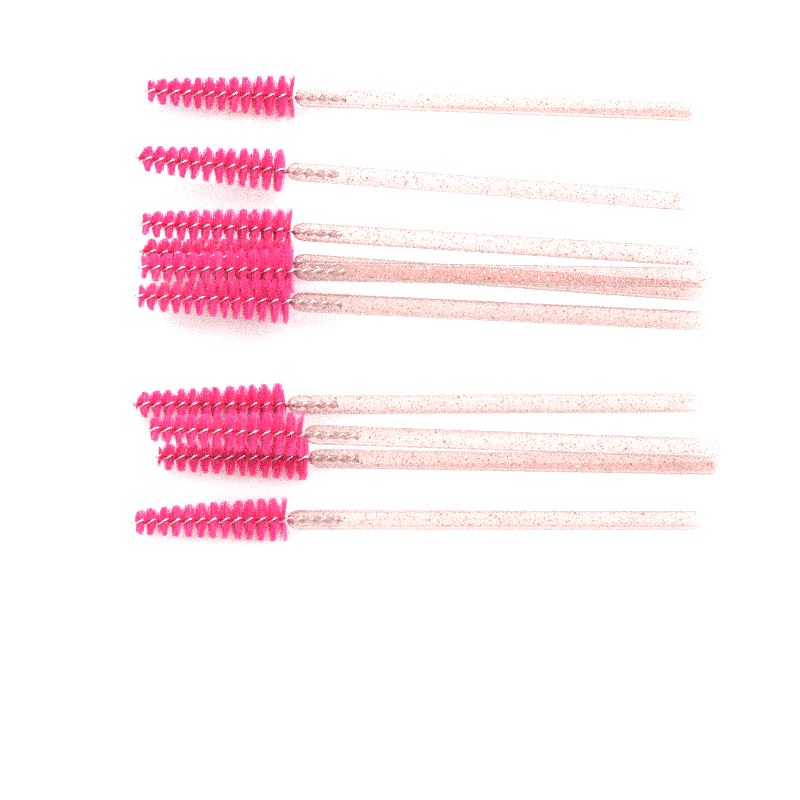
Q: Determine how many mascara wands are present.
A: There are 10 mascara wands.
